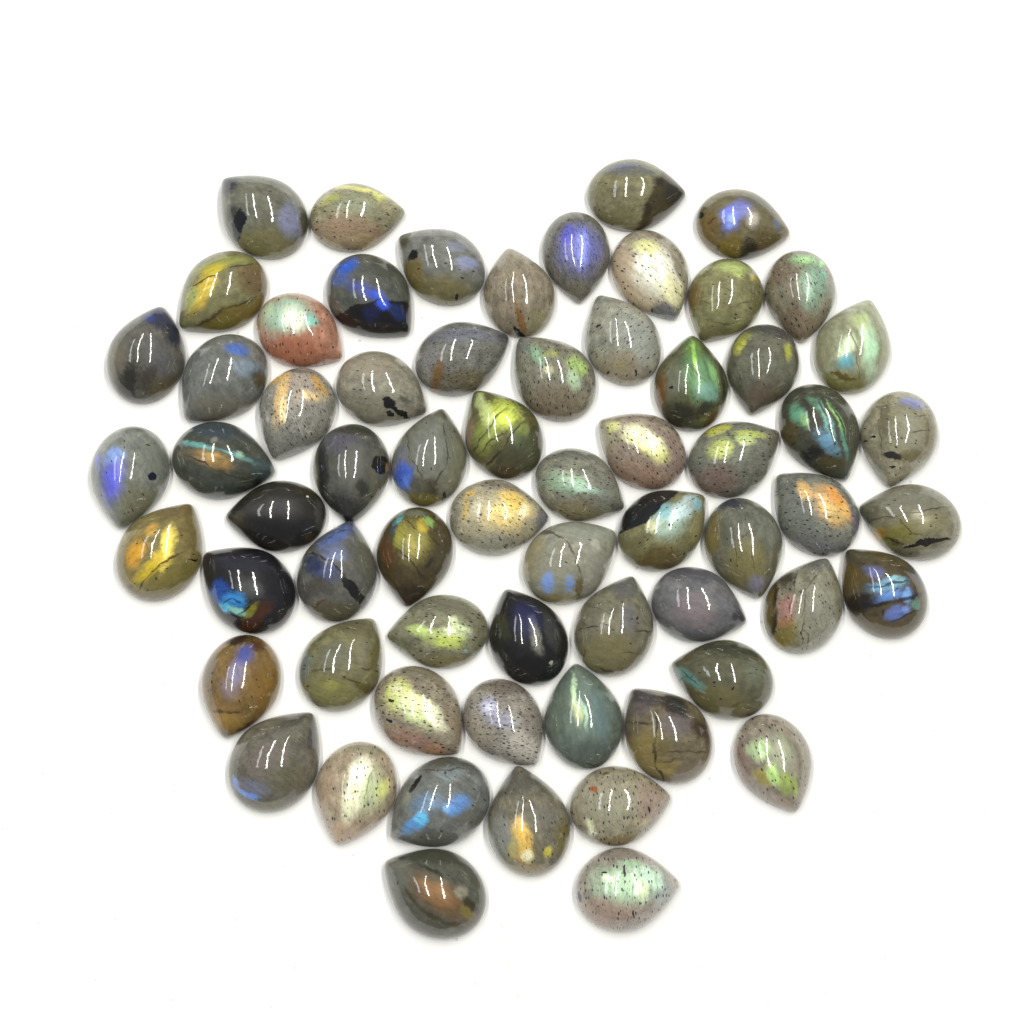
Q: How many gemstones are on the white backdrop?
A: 65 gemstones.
